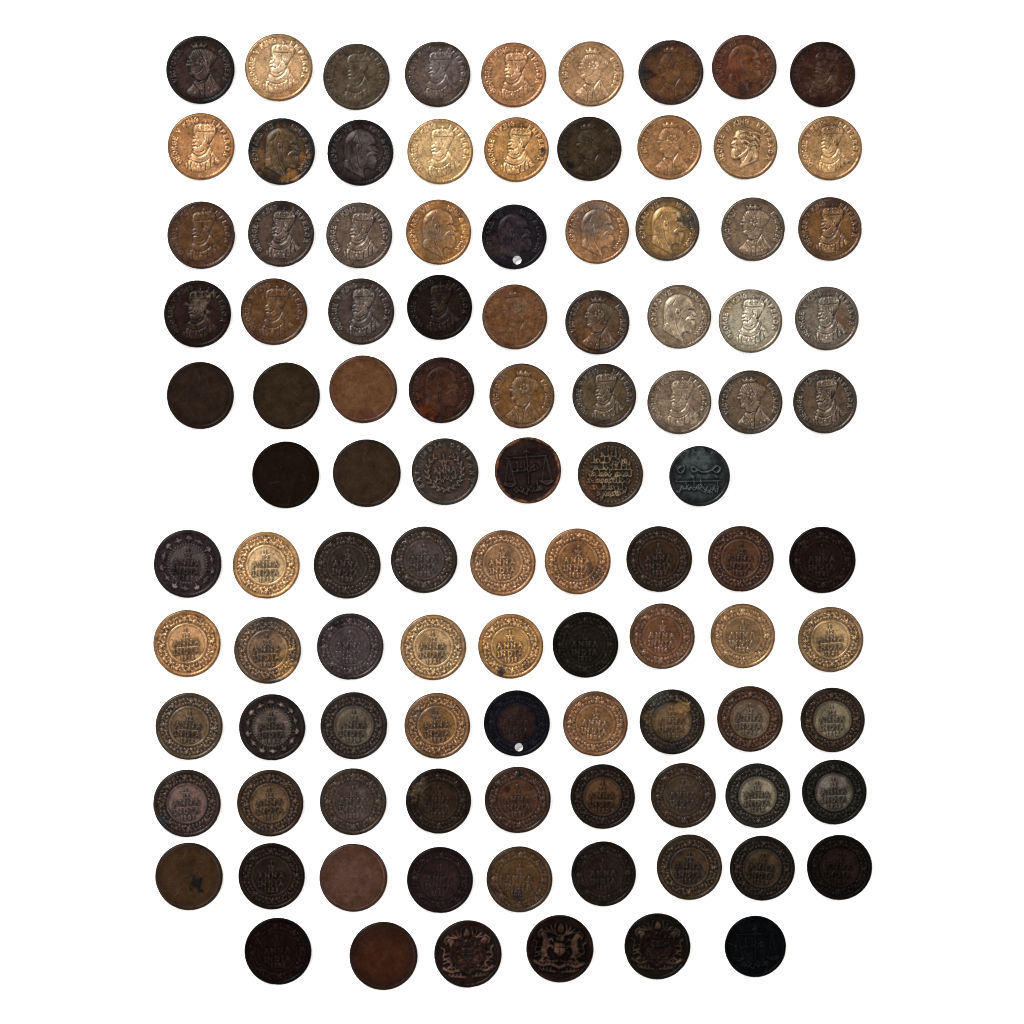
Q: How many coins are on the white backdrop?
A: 102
